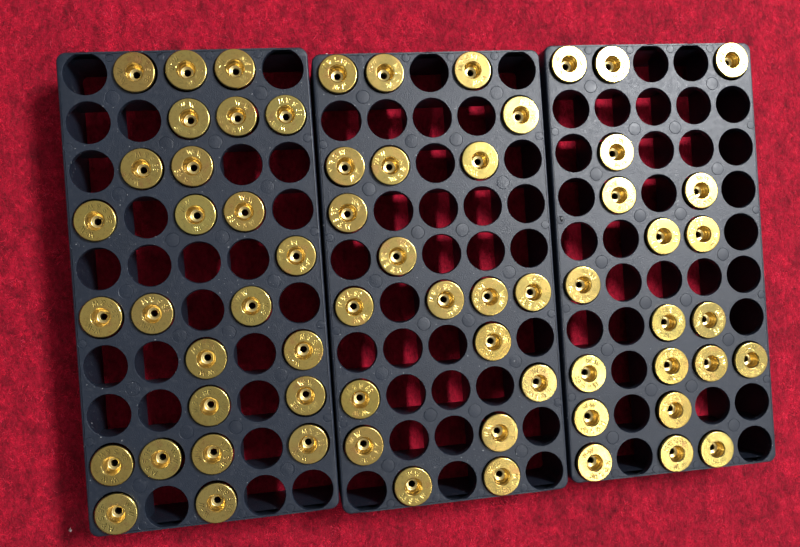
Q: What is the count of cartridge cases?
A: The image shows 65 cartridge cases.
